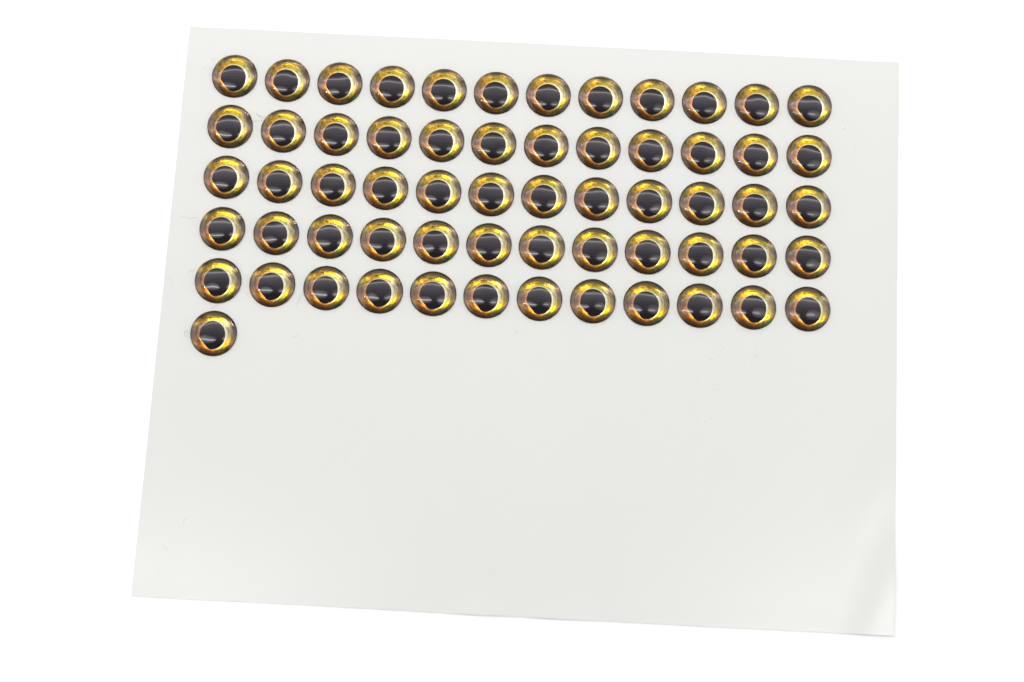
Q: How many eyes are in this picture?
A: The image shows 61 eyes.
